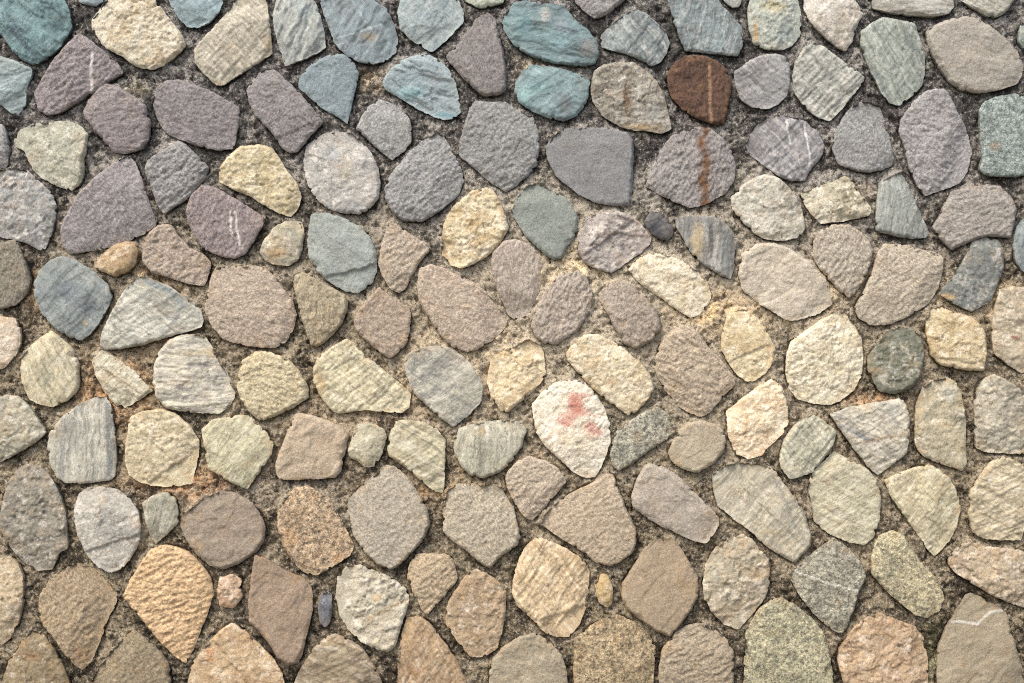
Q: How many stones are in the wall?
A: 153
